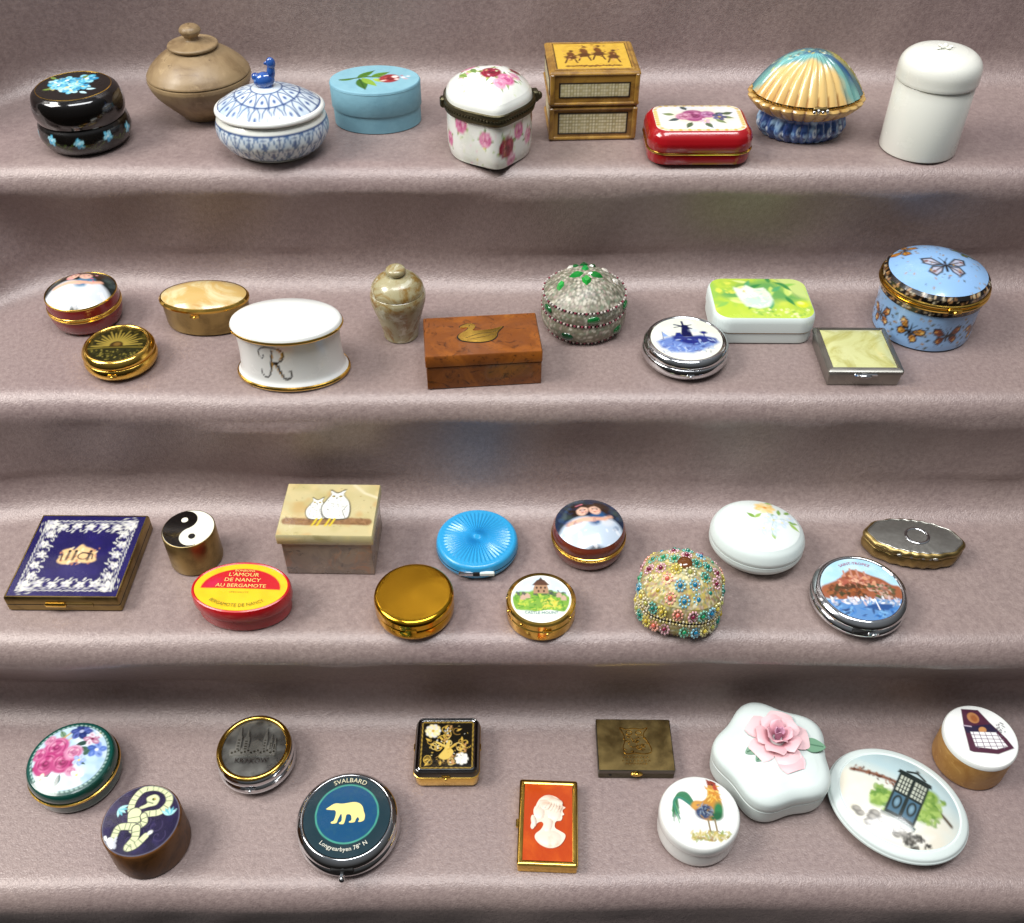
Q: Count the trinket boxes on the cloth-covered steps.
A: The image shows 43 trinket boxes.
